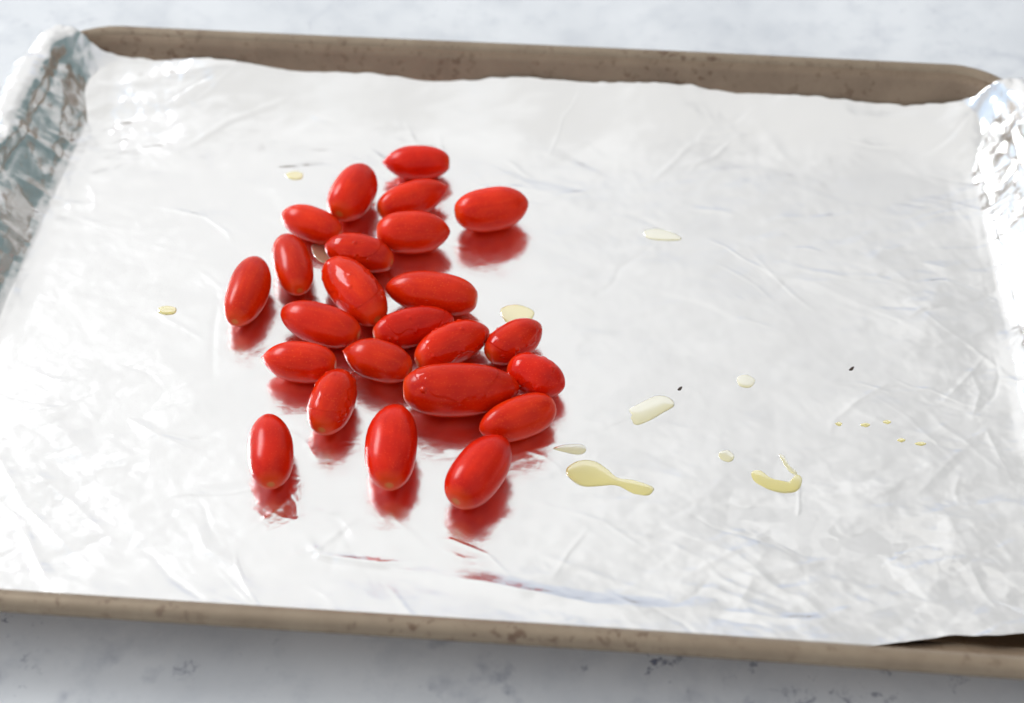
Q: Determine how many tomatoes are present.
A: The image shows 24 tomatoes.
